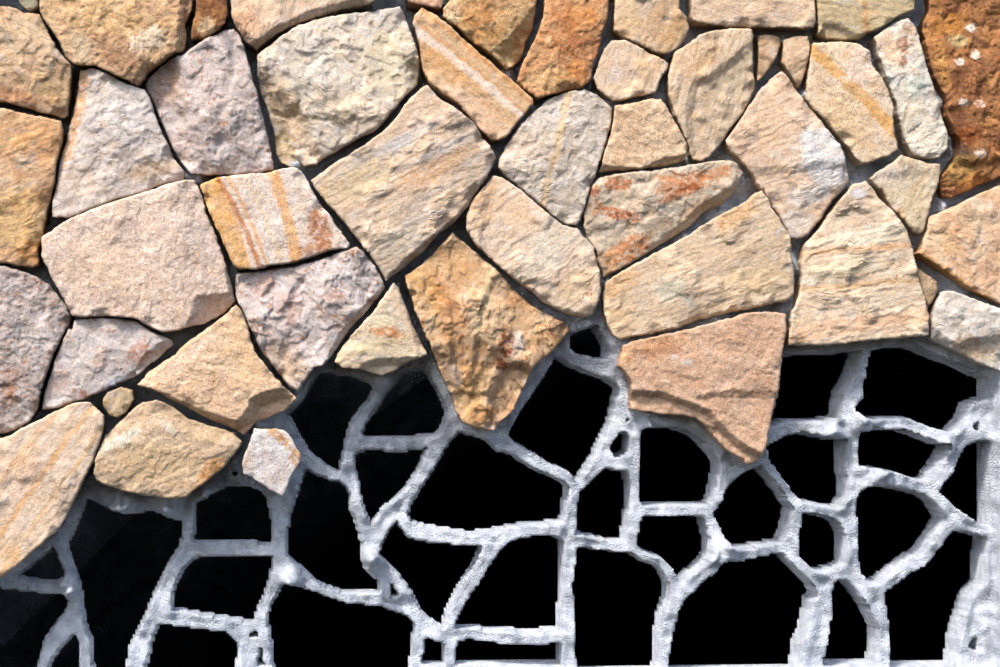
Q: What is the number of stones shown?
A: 48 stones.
